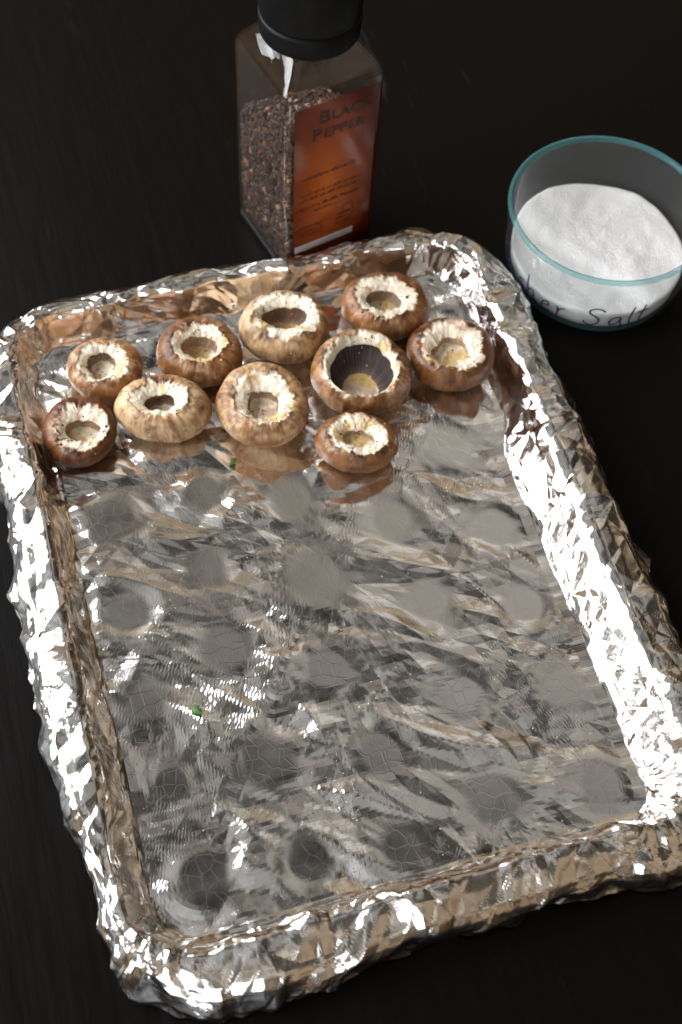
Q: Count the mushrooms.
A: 10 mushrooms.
